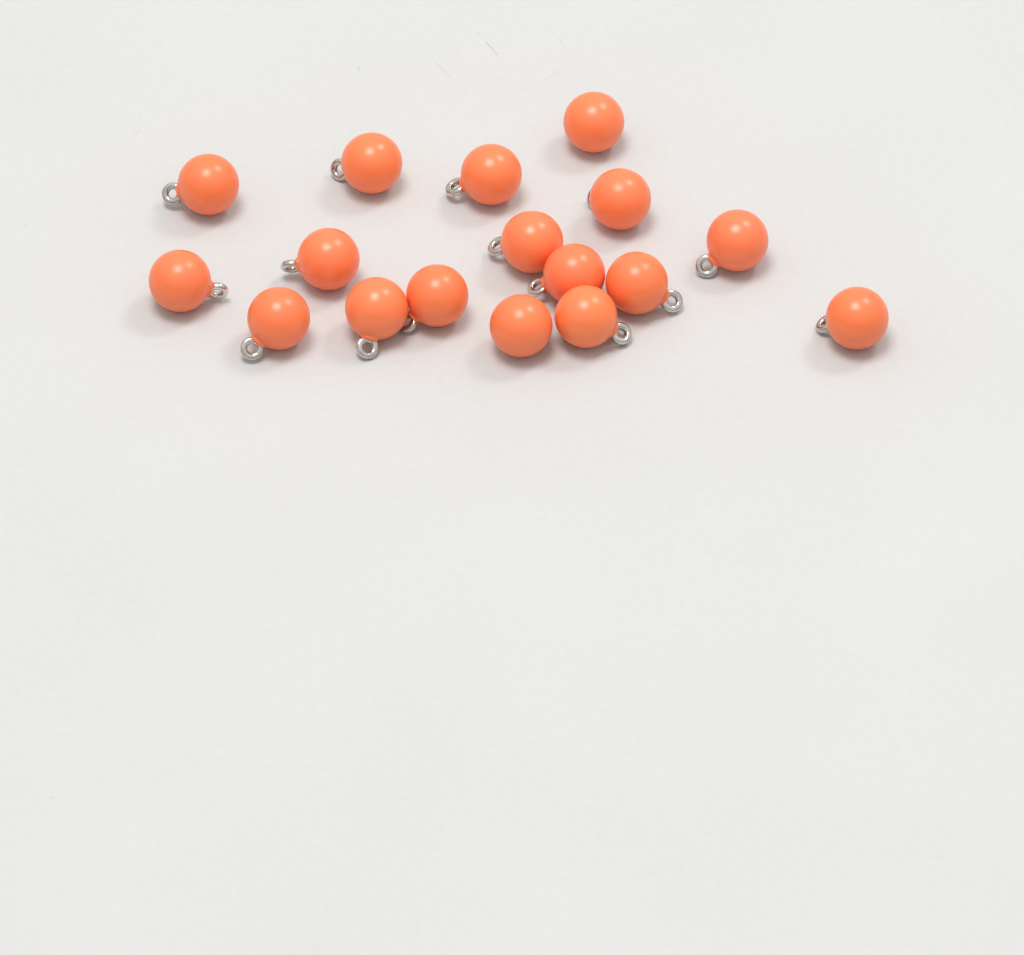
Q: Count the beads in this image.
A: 17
